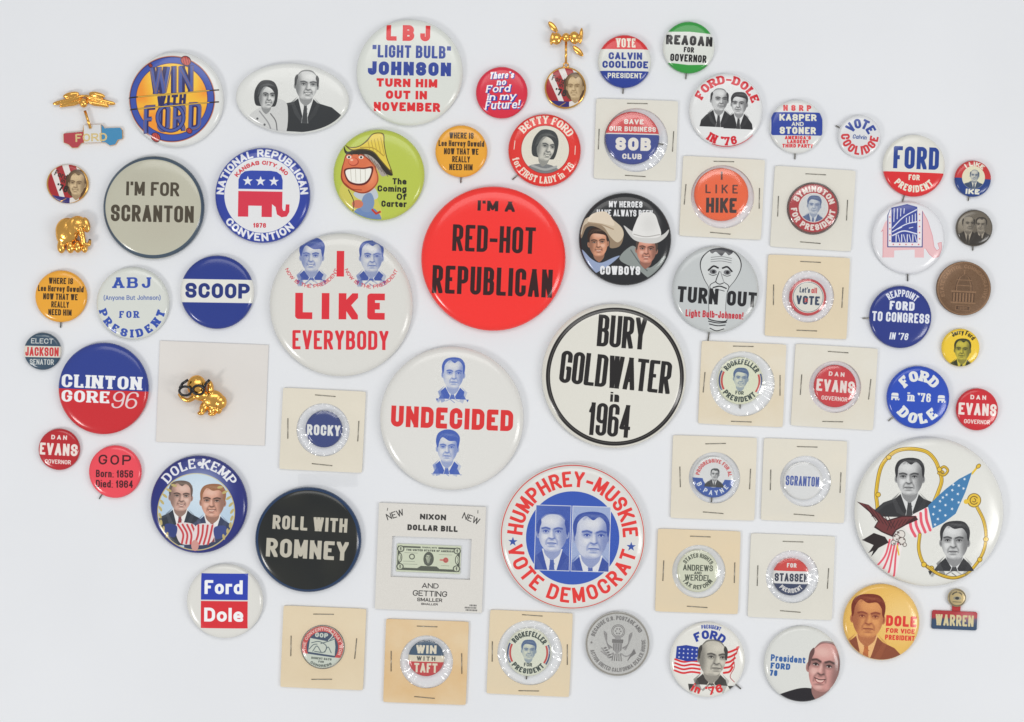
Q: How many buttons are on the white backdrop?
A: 58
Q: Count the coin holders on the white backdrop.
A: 14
